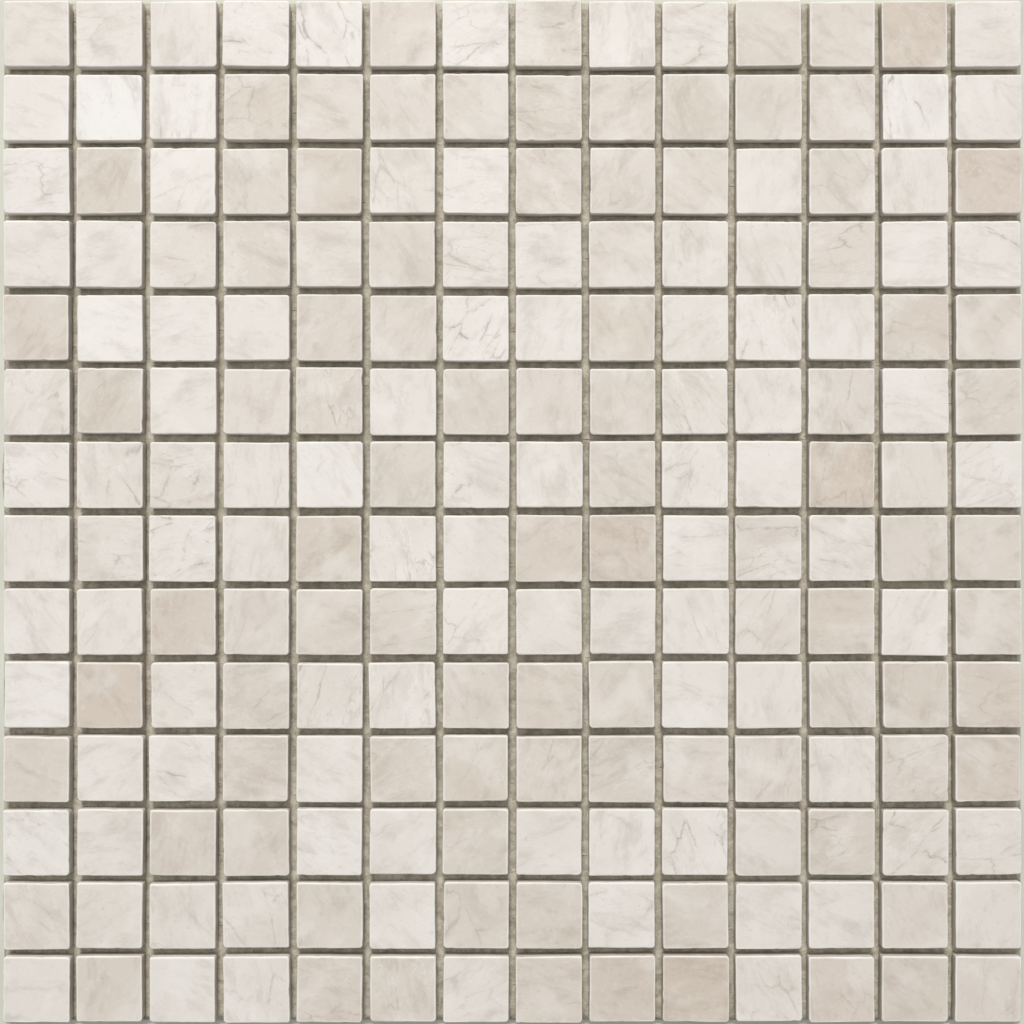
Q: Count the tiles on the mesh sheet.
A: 196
